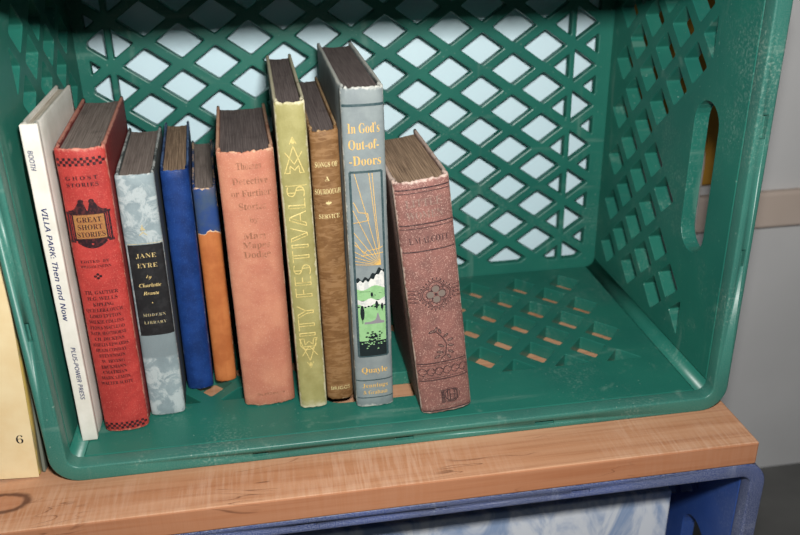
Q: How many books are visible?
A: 10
